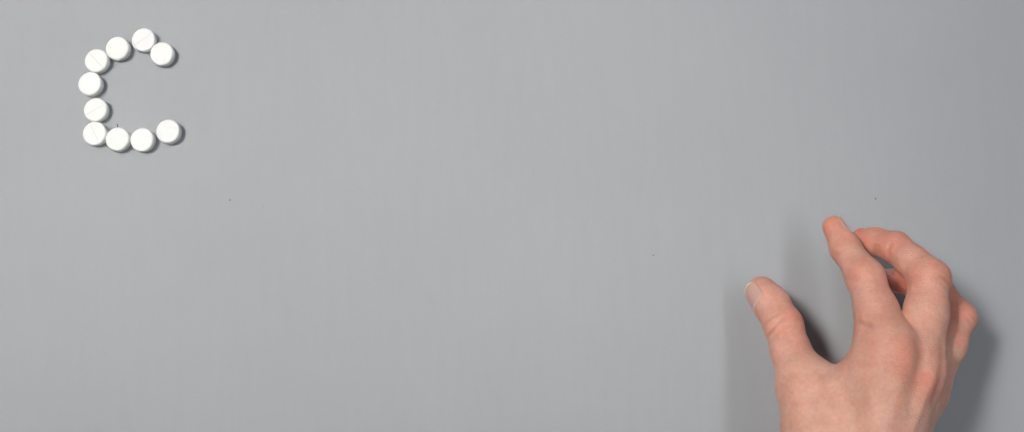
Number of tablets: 10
